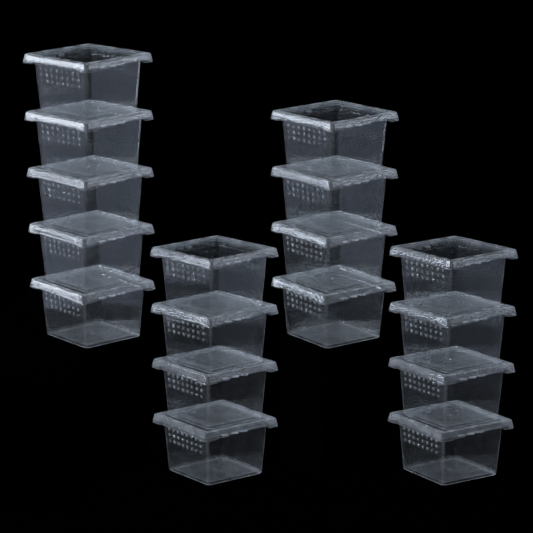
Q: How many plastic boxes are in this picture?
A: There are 17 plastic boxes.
